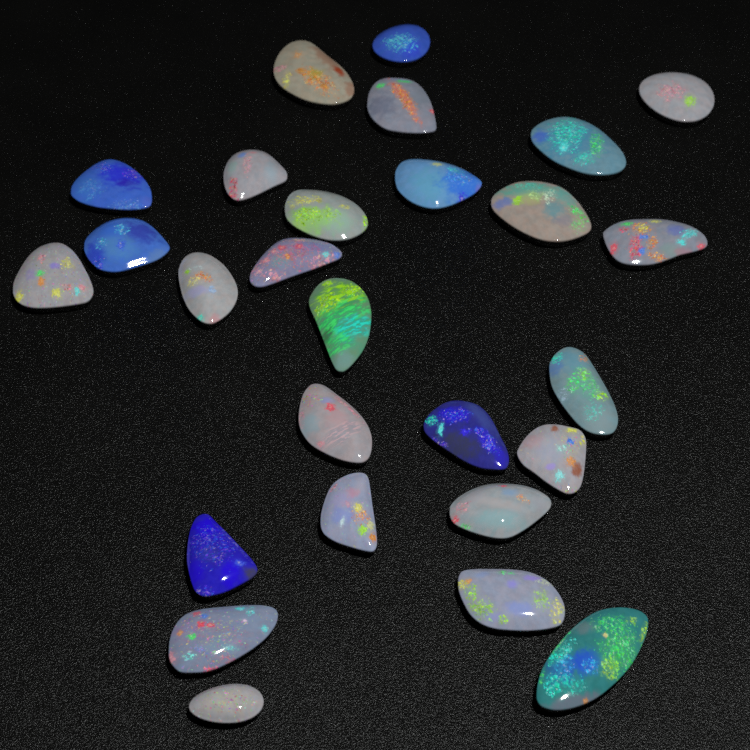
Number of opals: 27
